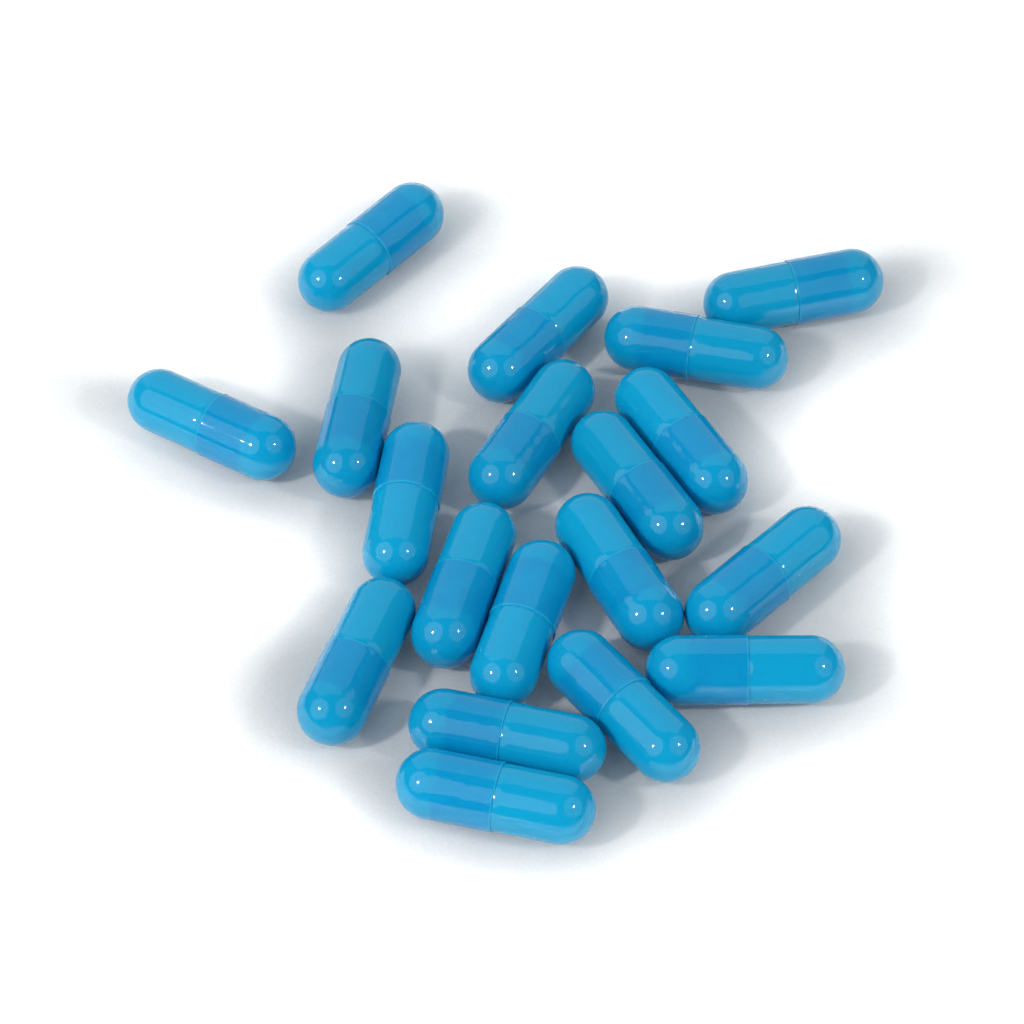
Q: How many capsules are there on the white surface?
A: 19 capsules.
